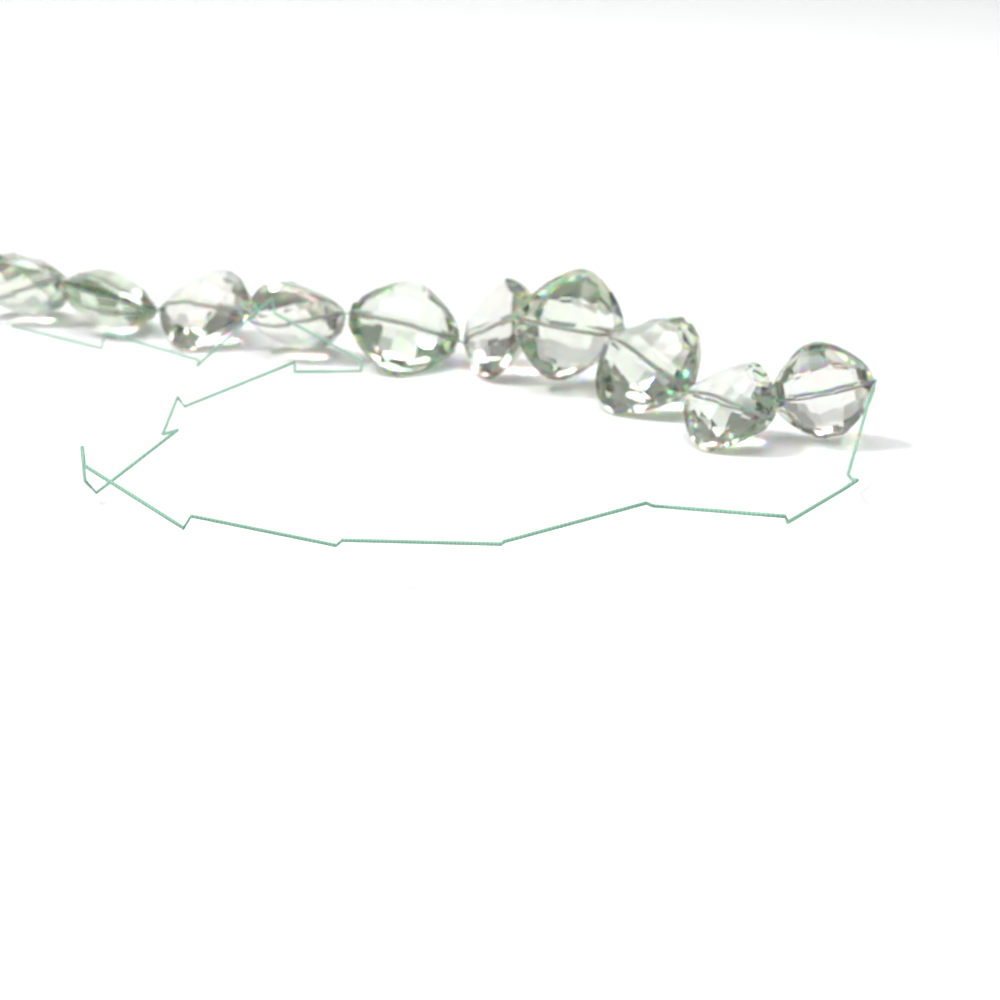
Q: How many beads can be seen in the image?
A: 10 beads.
